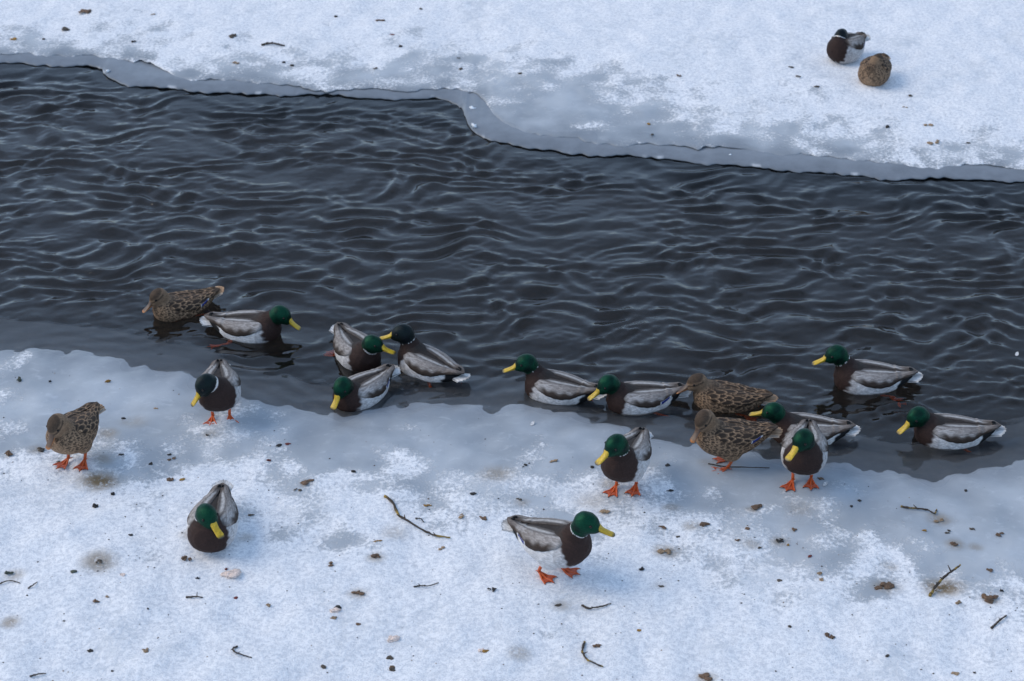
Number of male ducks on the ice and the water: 15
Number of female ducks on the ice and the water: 5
